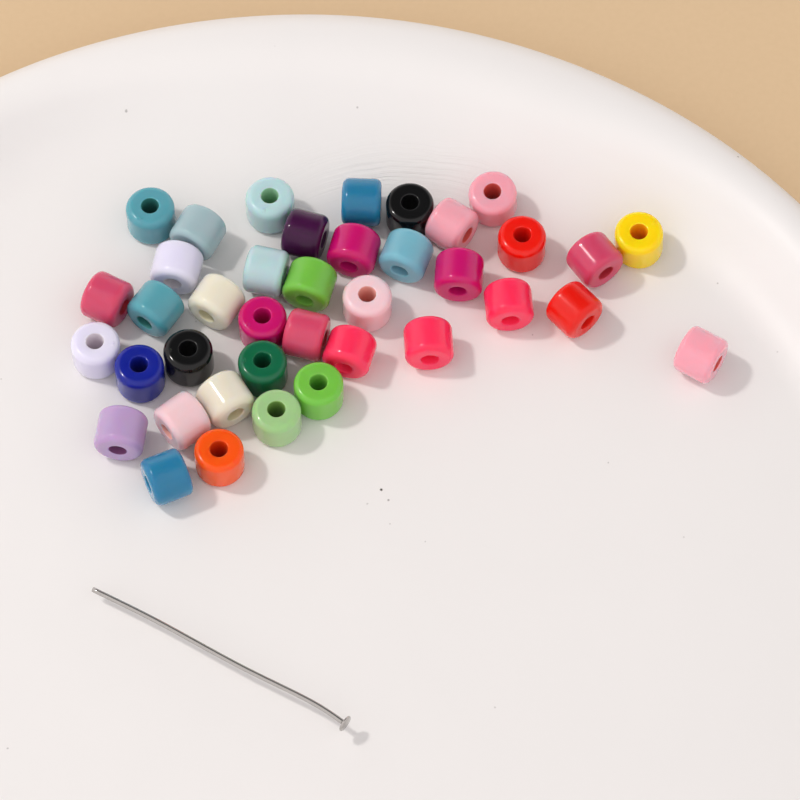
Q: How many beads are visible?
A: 39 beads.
